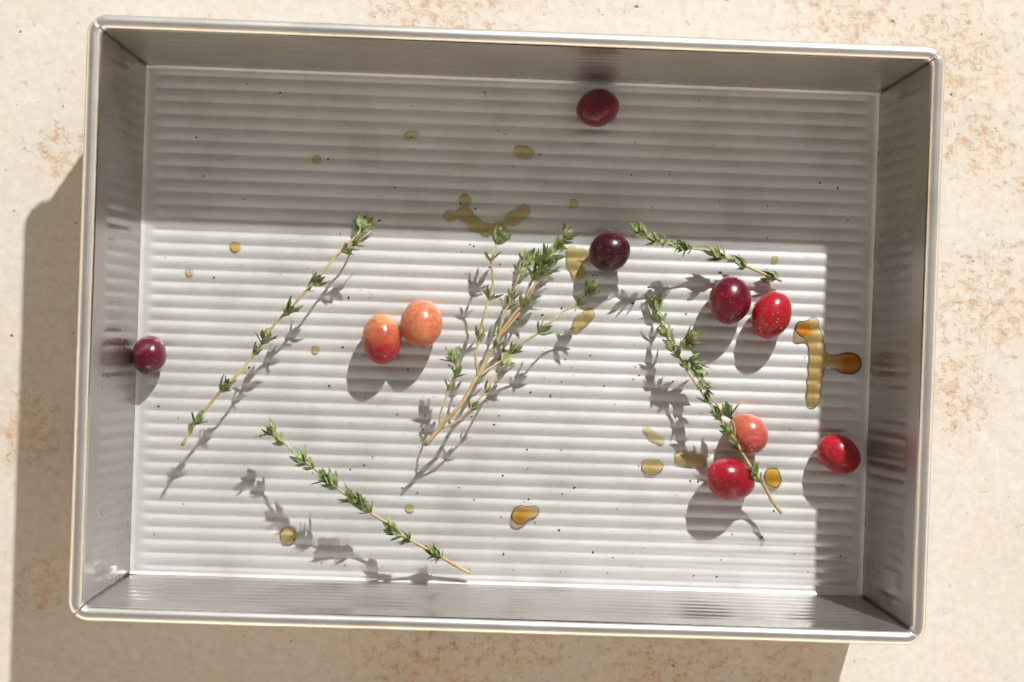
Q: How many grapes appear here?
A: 10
